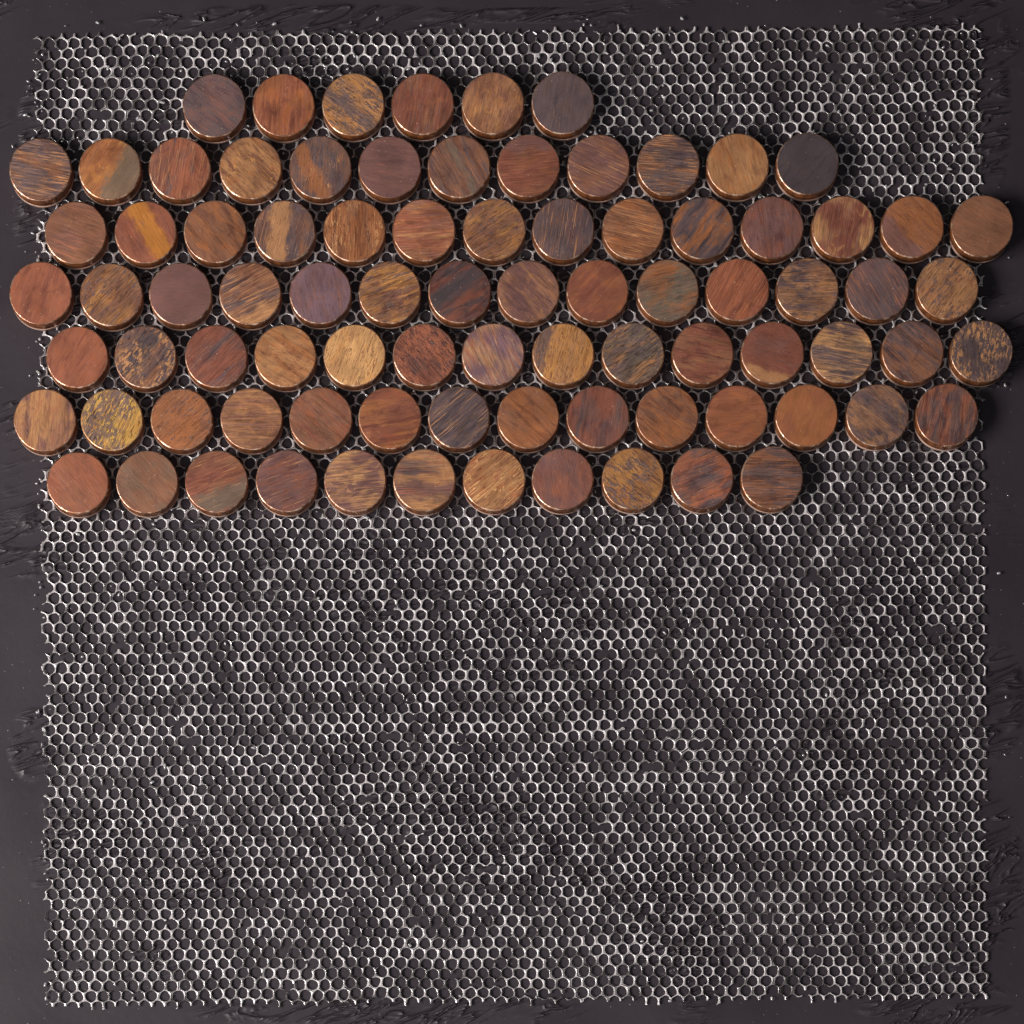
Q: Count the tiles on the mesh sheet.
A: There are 85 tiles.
